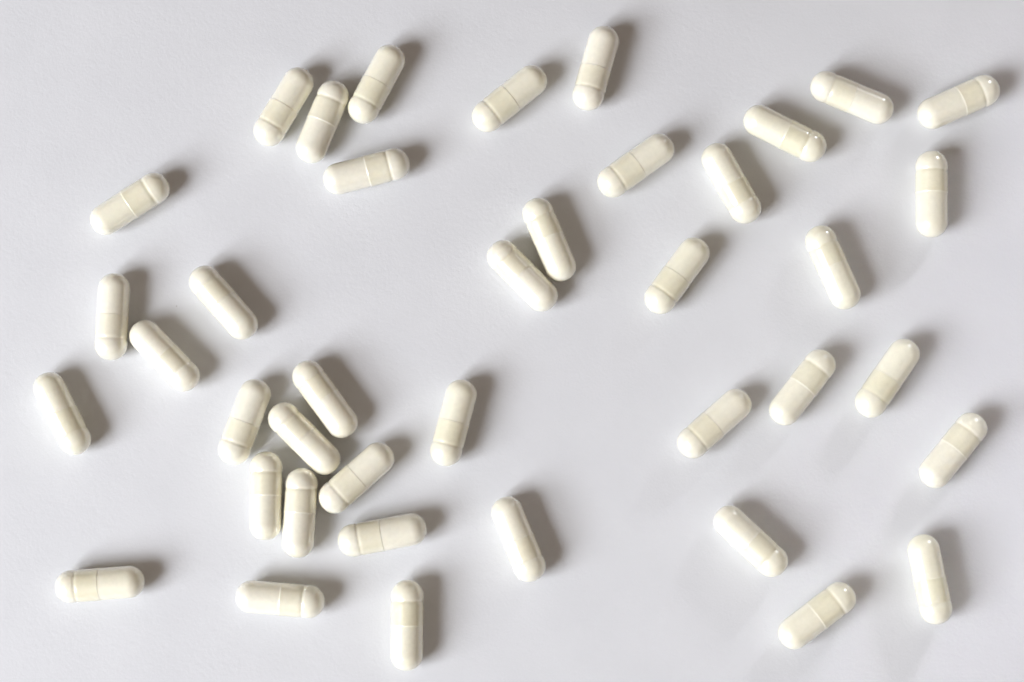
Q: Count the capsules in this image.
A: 40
